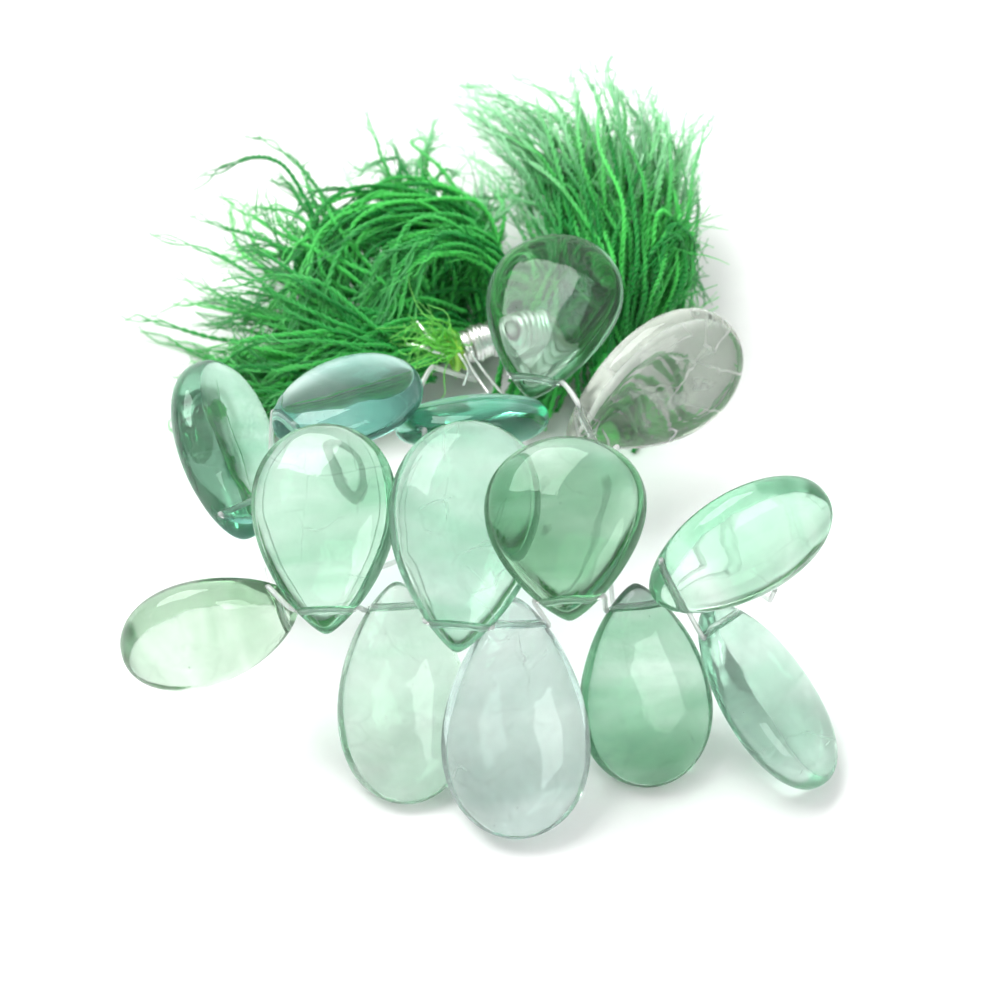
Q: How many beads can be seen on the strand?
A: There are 14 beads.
